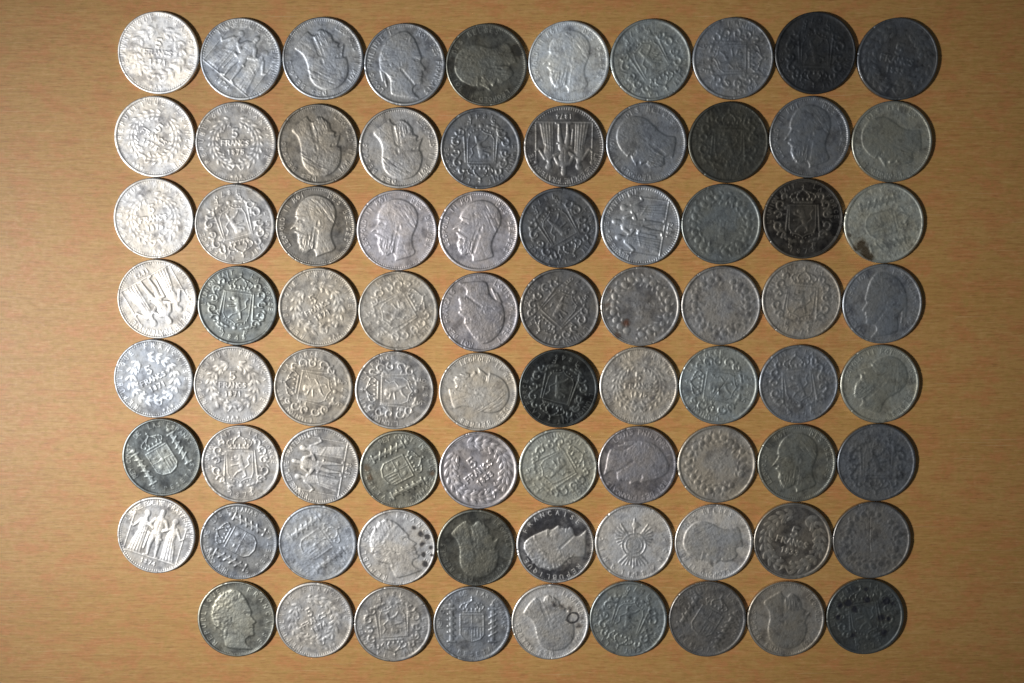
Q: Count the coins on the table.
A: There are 79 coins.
